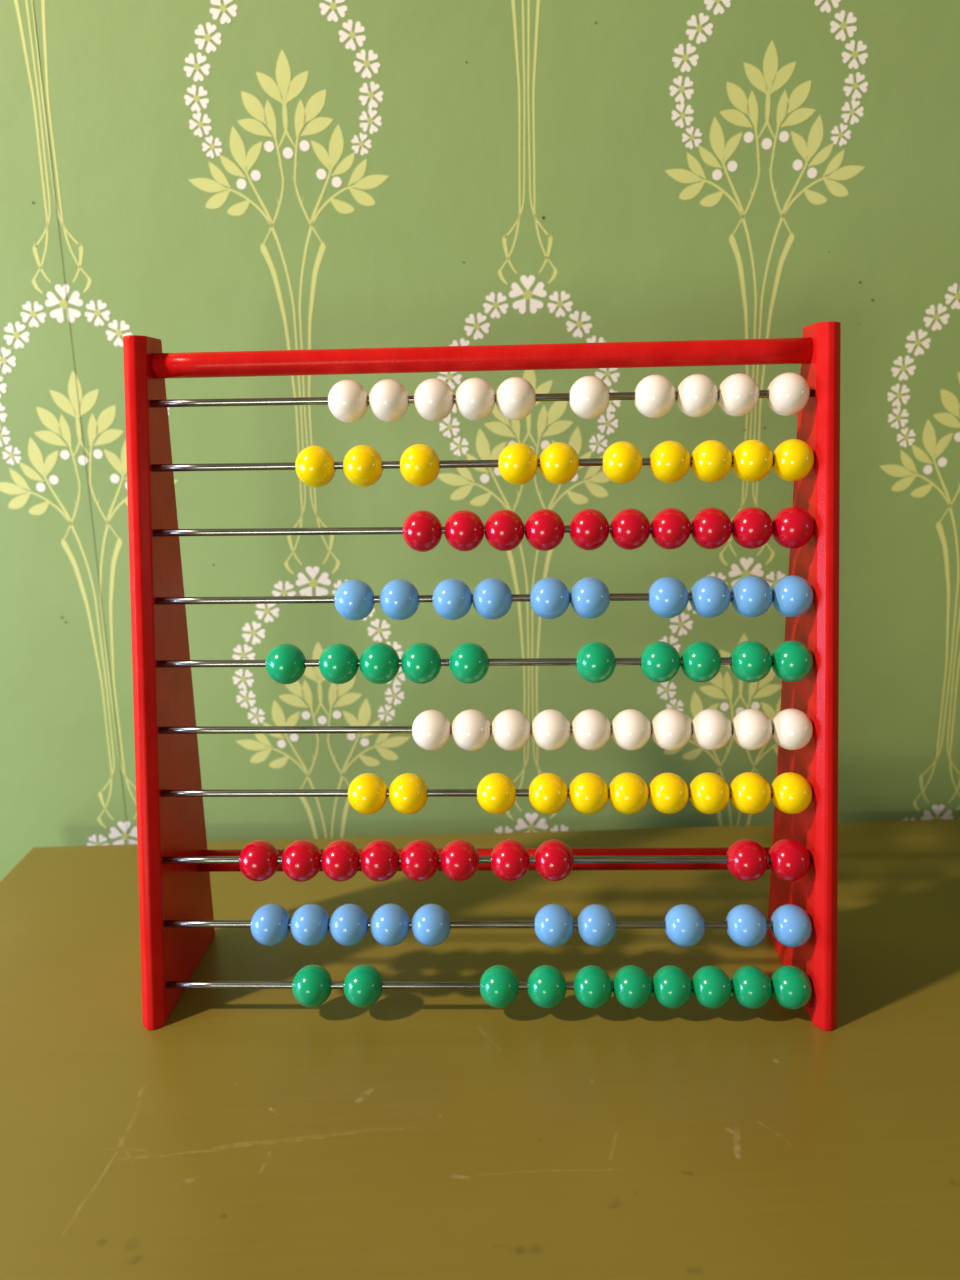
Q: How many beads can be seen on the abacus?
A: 100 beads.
